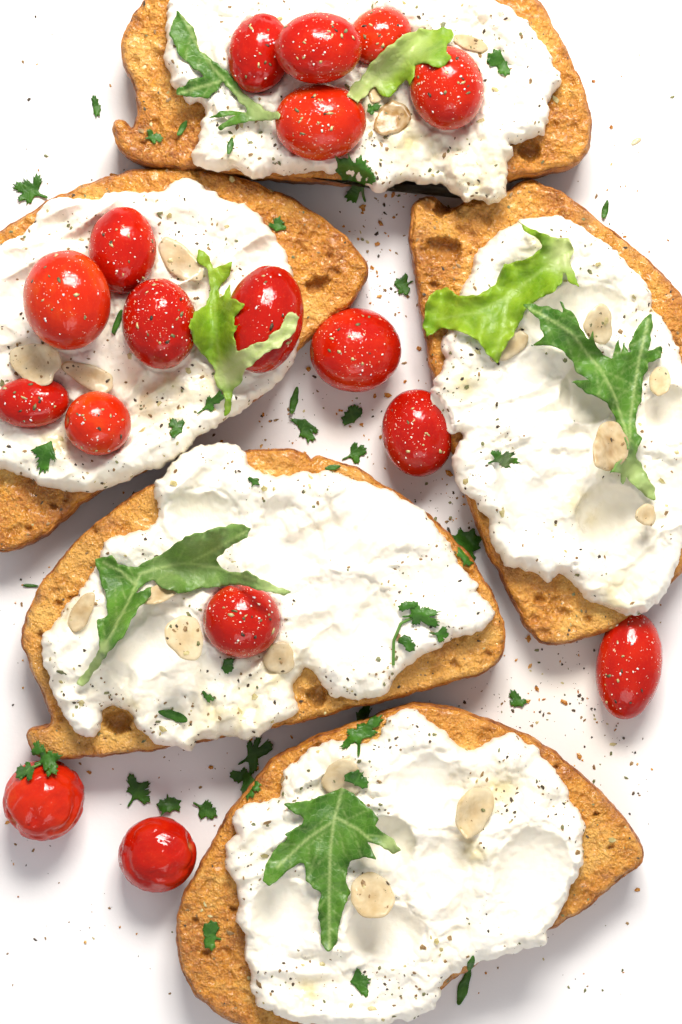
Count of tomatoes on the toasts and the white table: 17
